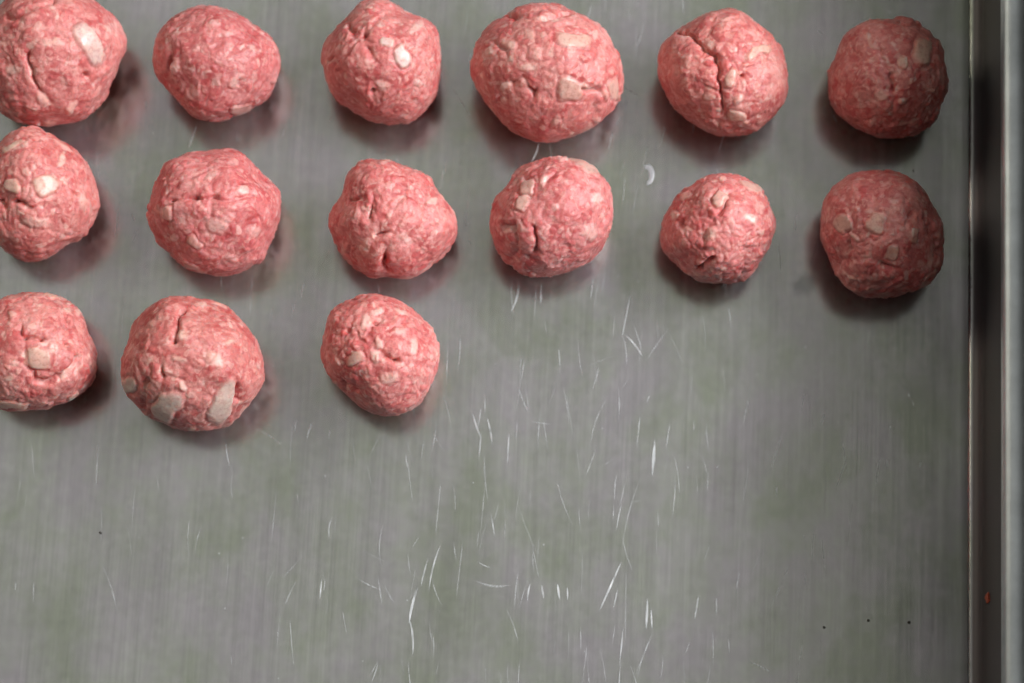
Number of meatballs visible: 15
